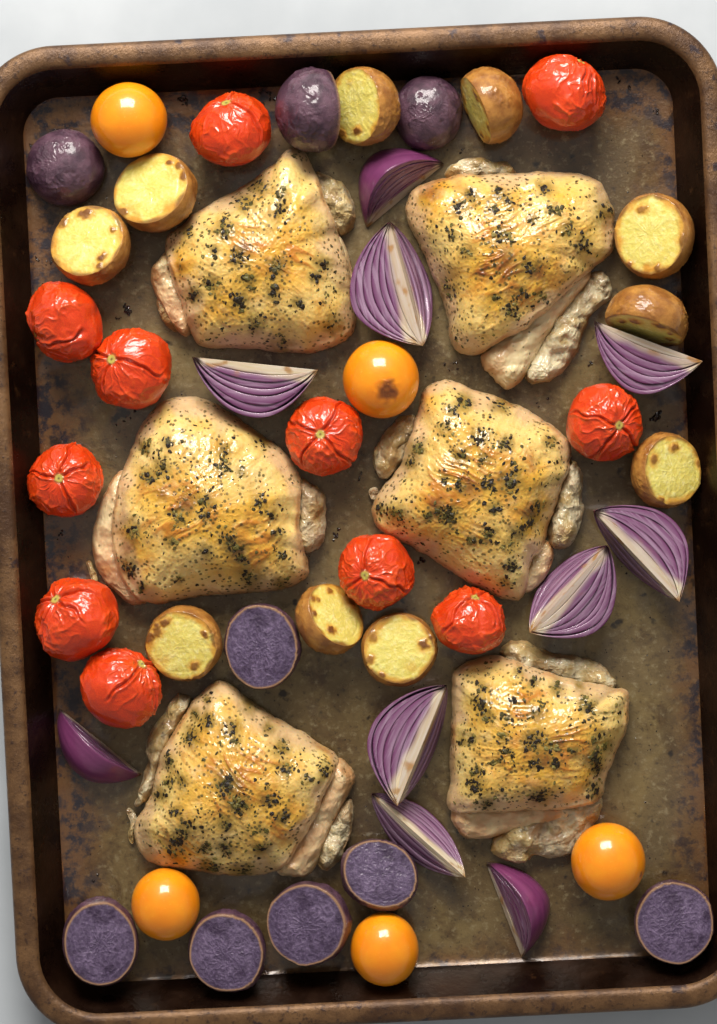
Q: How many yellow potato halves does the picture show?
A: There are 10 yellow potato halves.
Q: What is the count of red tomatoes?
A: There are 11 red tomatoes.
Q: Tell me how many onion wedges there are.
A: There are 10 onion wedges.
